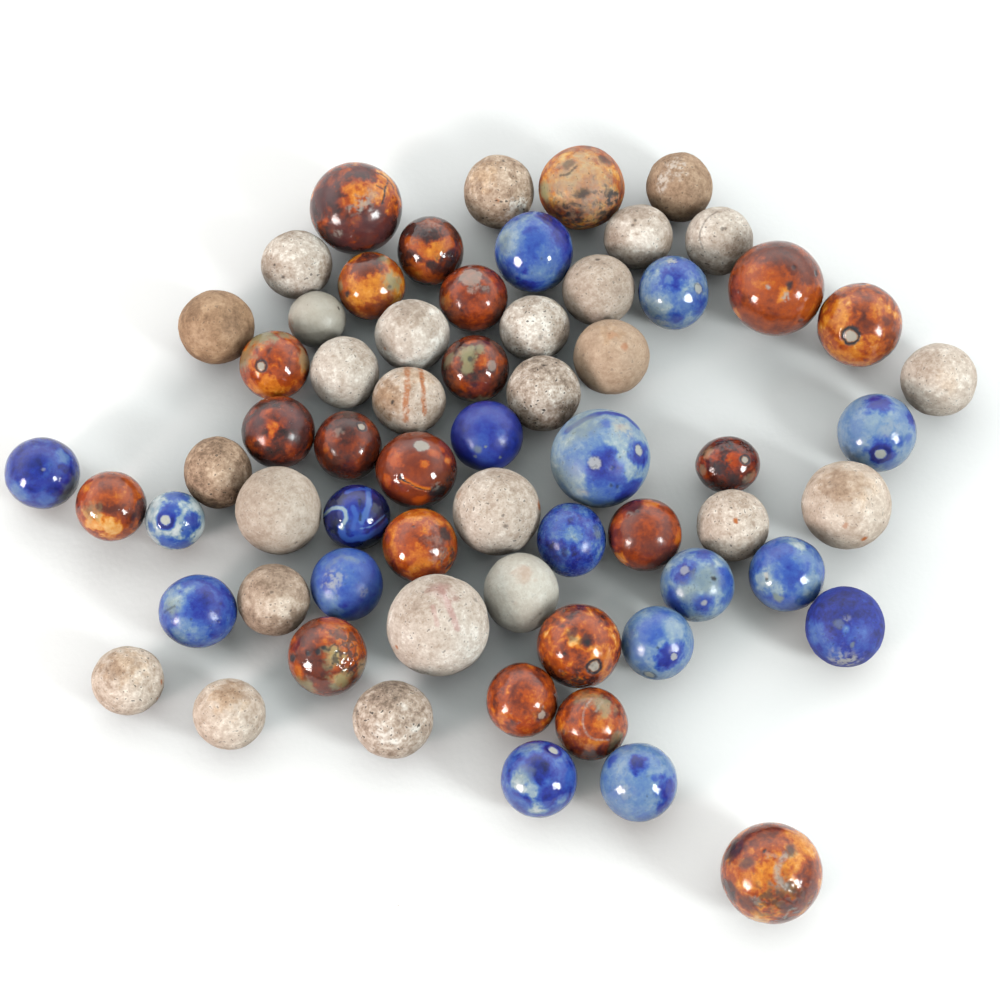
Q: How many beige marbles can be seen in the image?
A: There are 26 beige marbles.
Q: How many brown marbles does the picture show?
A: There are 21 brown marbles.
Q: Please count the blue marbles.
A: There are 17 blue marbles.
